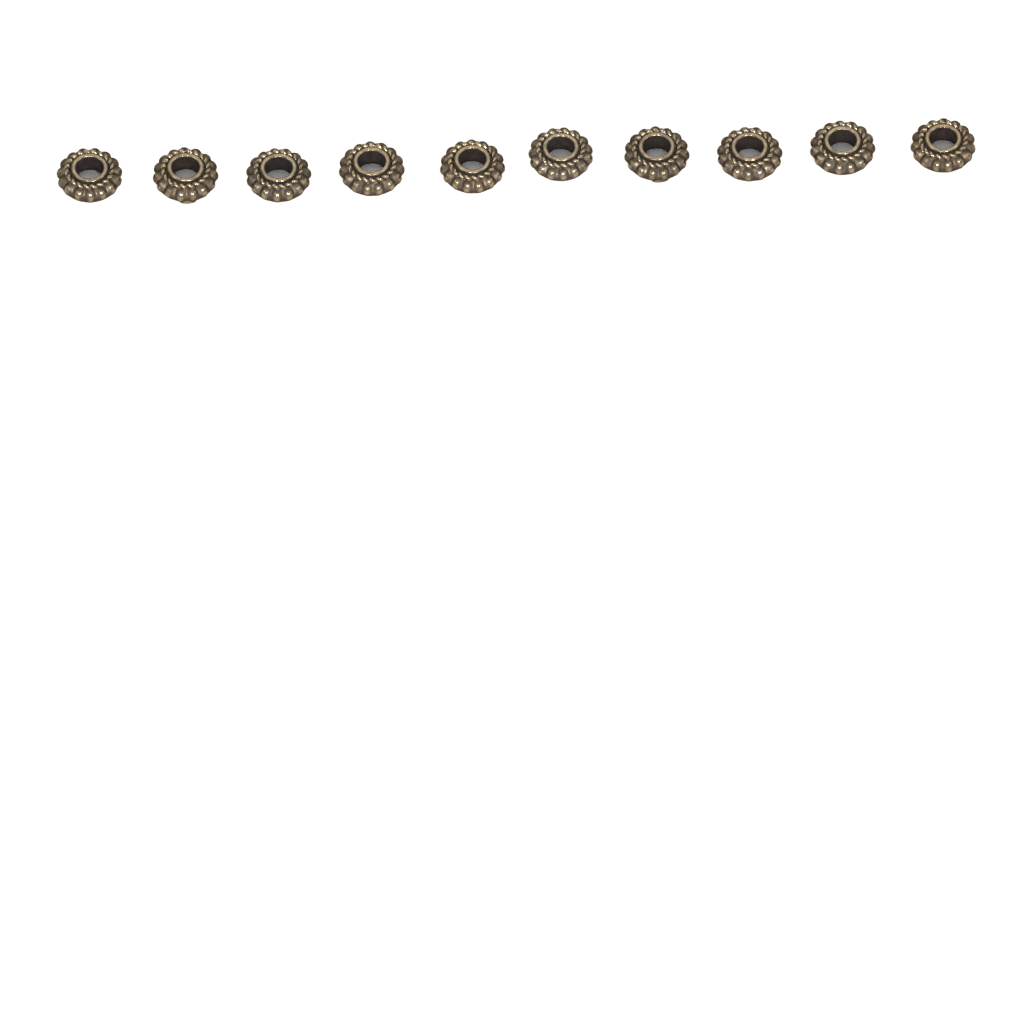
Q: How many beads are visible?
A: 10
